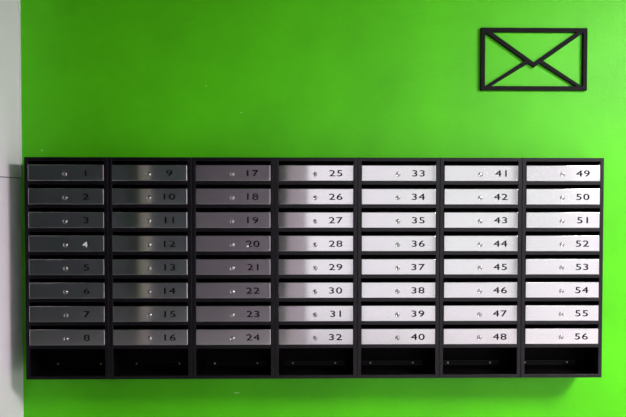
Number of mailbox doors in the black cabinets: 56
